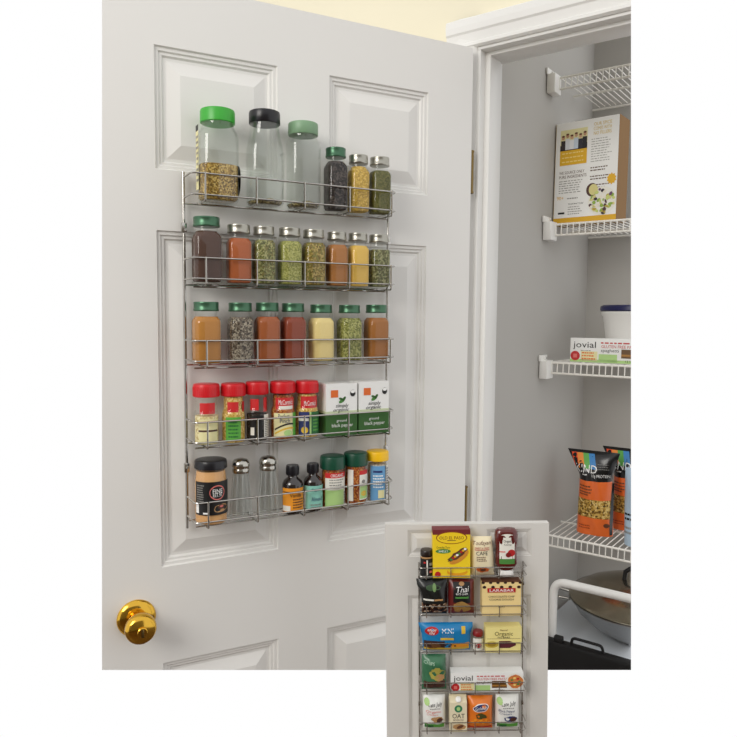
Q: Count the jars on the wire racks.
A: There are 32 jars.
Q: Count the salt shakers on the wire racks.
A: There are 2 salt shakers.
